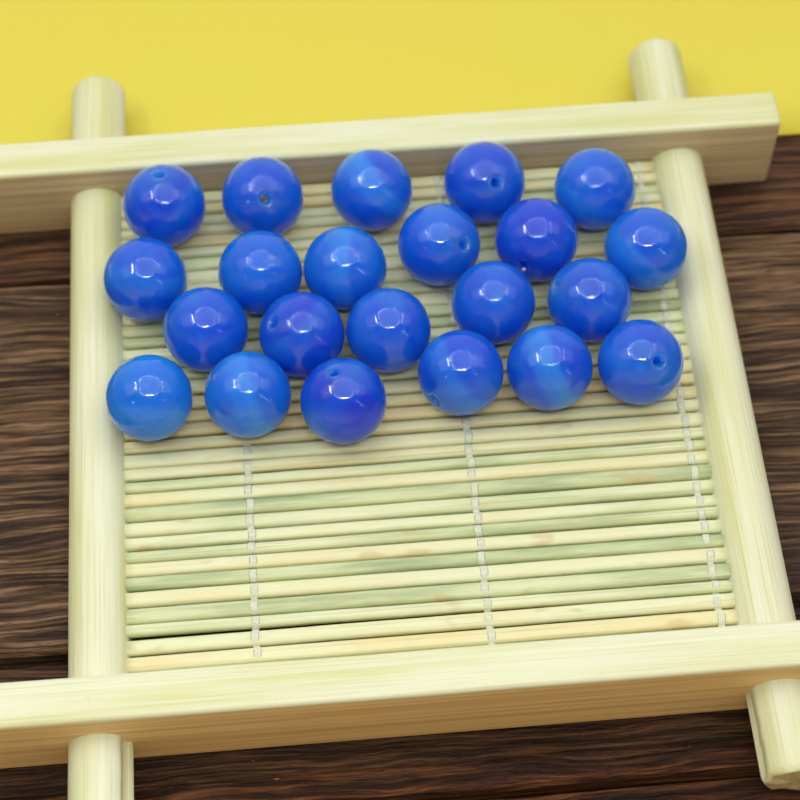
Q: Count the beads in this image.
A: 22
